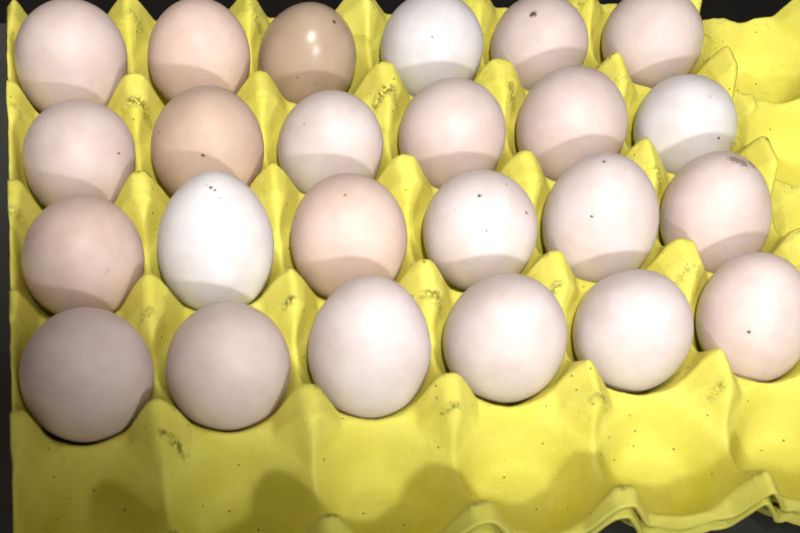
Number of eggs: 24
